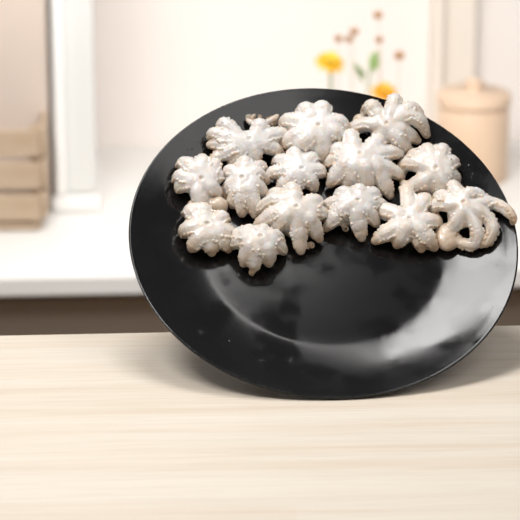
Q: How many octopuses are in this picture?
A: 14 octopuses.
